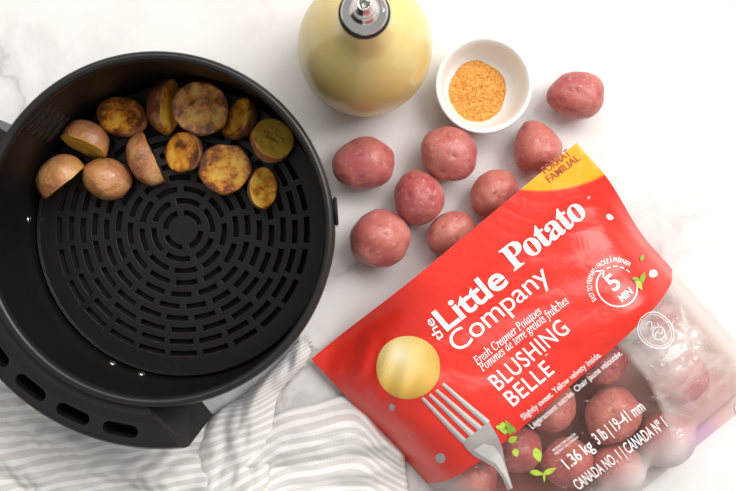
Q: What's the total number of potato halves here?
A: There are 12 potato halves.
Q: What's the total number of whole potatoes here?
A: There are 18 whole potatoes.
